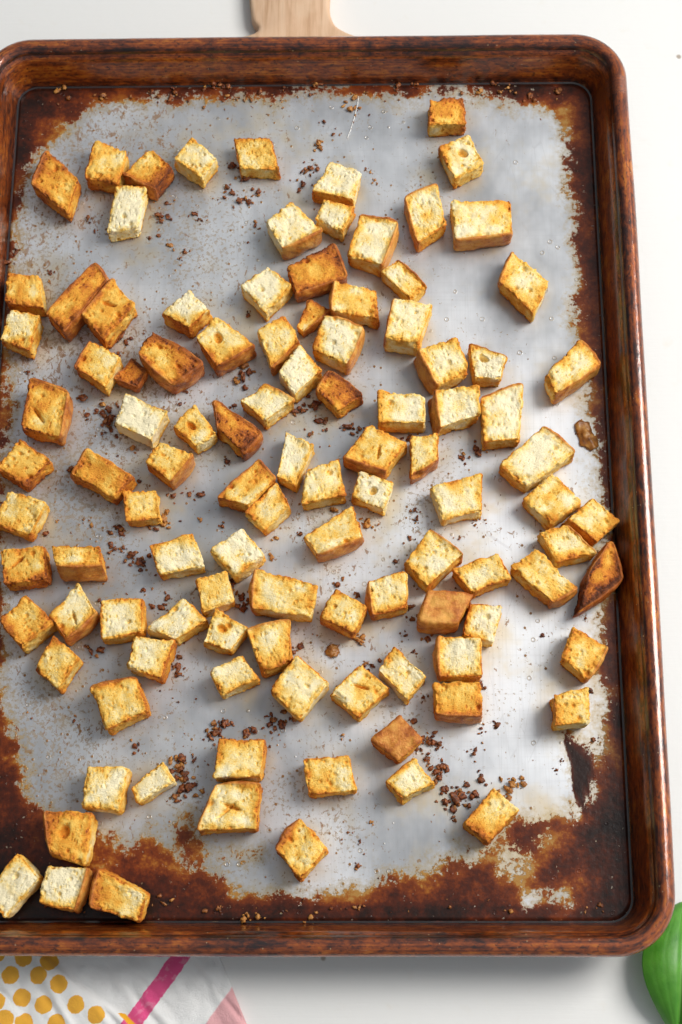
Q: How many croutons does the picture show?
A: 107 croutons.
